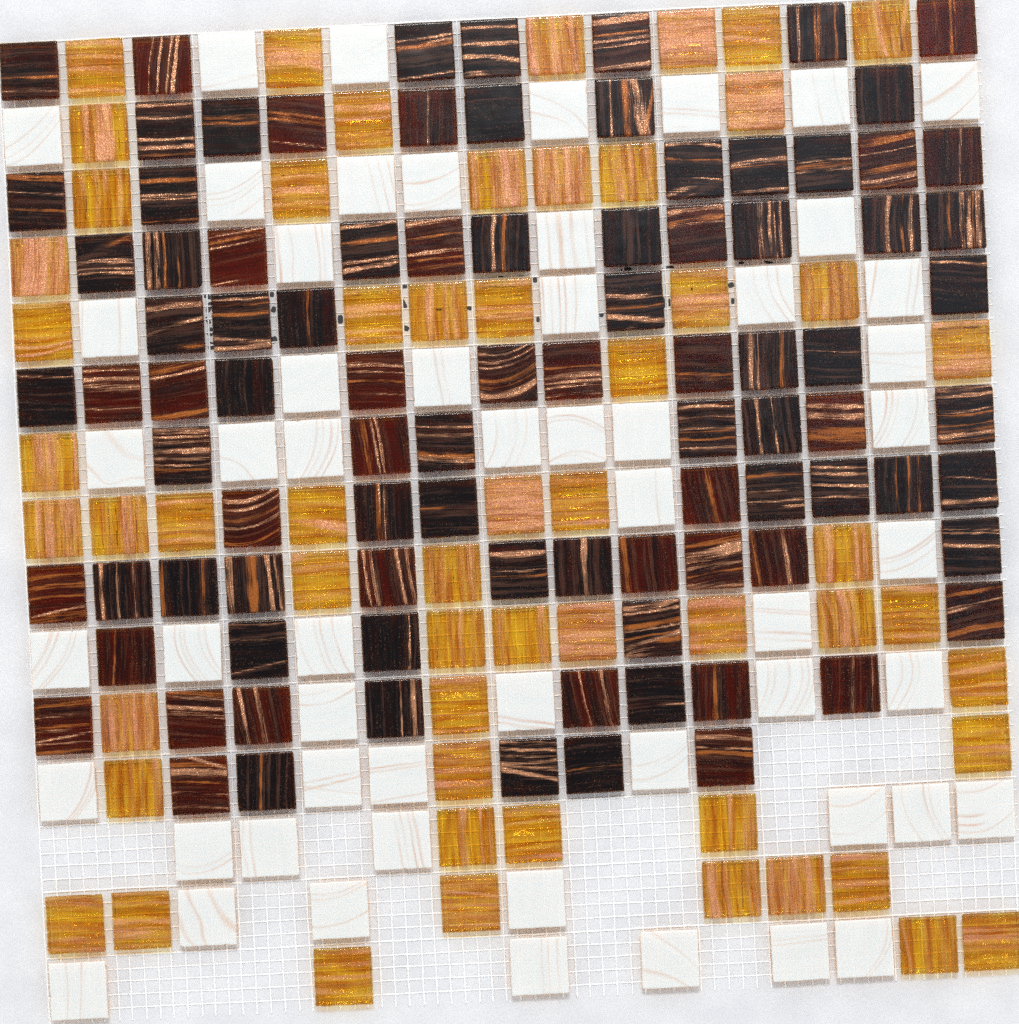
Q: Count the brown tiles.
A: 91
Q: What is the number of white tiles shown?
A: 55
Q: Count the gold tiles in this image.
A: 57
